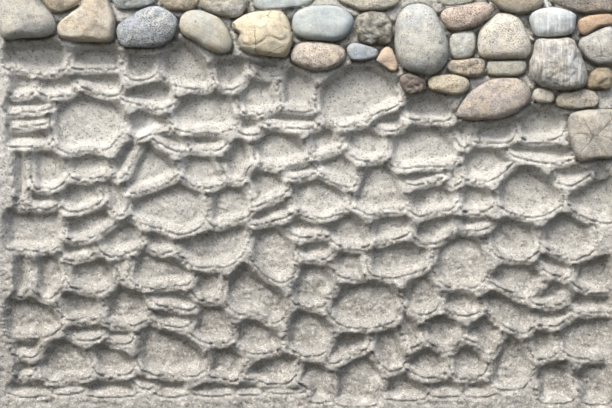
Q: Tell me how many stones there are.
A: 36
